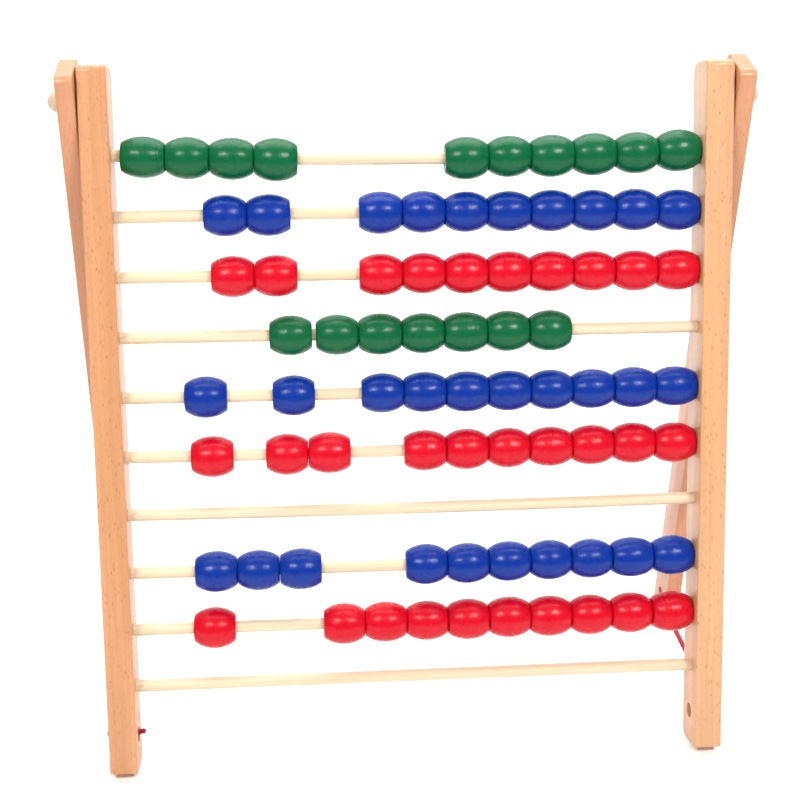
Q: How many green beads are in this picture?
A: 17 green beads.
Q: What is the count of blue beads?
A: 30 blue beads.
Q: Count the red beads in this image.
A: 30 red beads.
